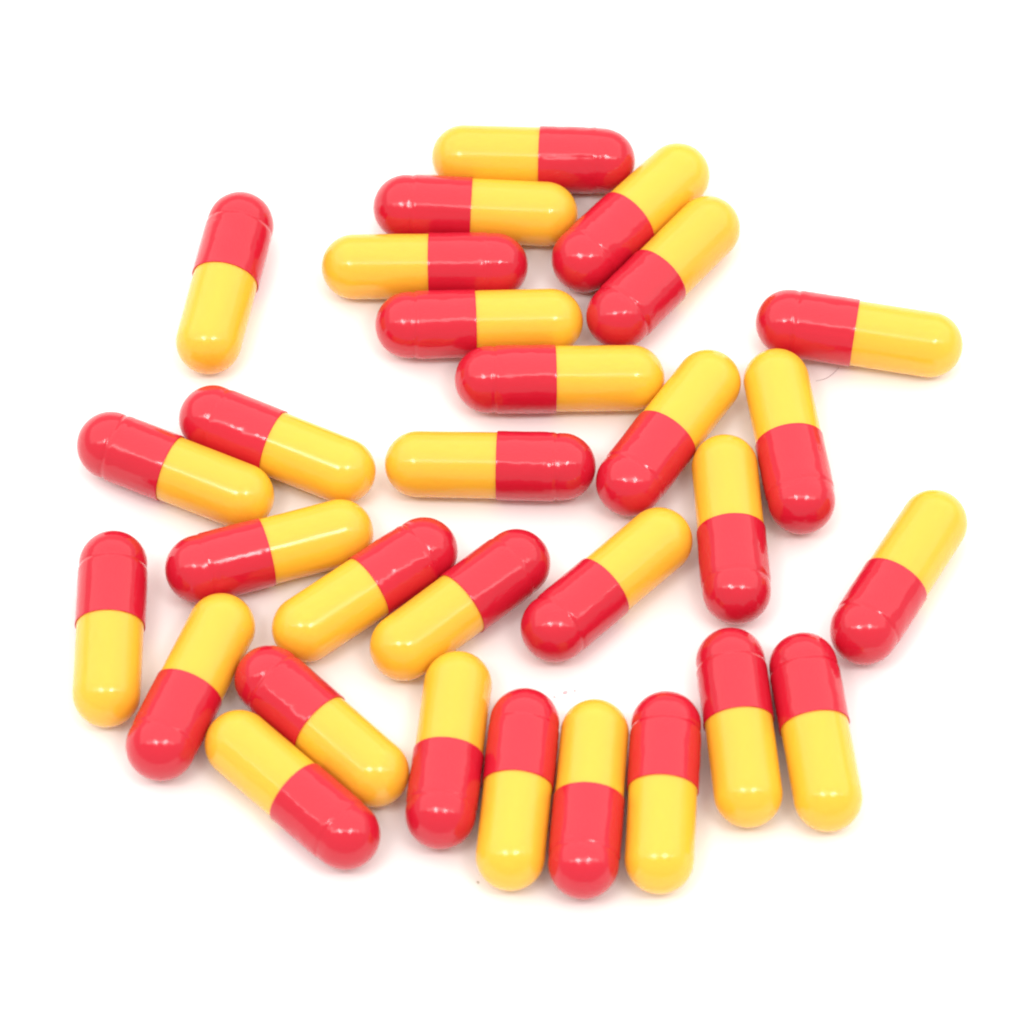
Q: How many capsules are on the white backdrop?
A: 30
